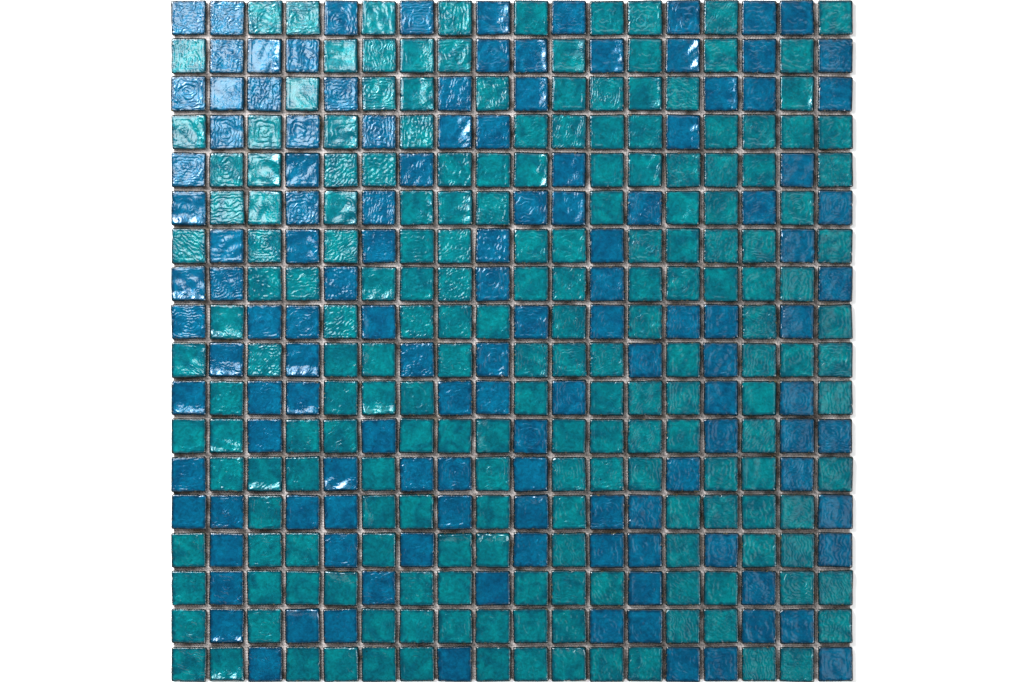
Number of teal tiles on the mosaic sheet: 196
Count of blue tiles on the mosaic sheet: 128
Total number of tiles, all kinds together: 324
